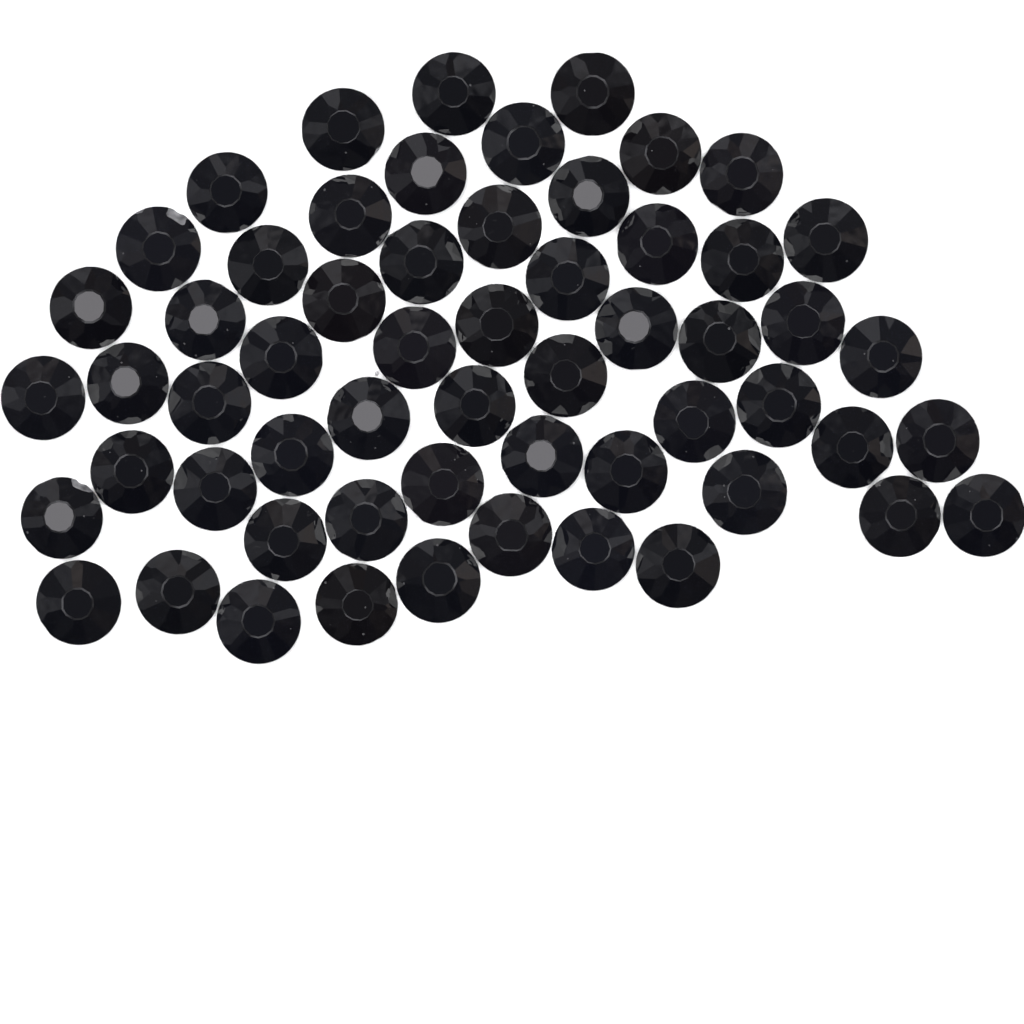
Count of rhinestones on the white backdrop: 58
